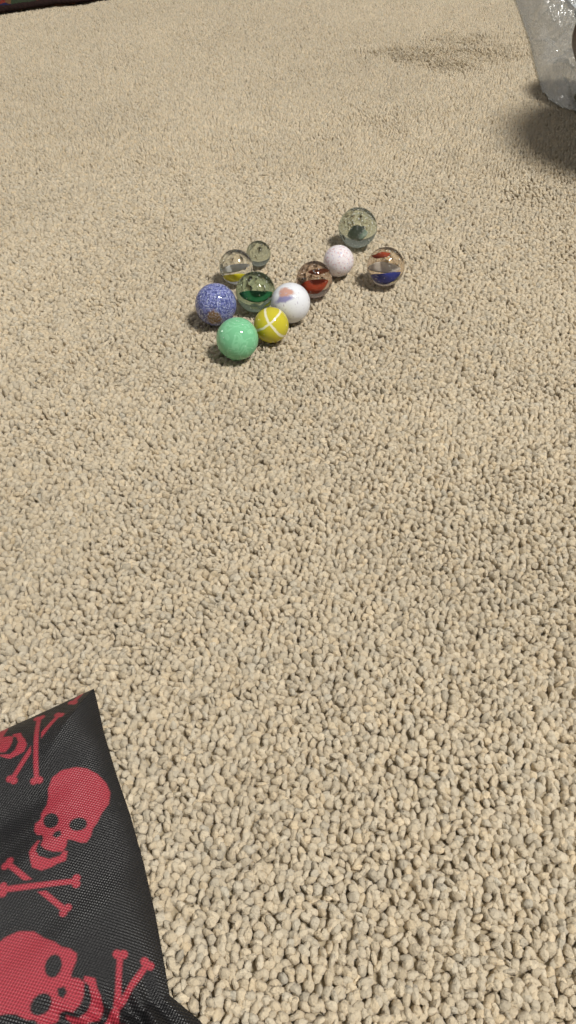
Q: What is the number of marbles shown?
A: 11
